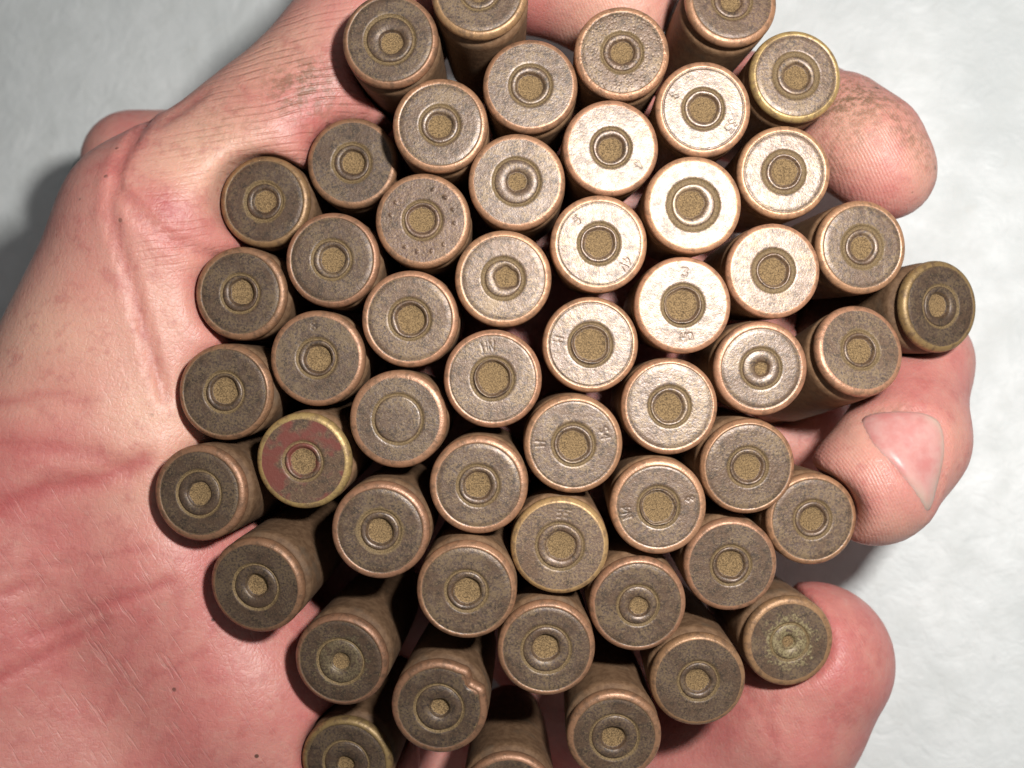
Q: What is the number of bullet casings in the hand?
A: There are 53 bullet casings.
